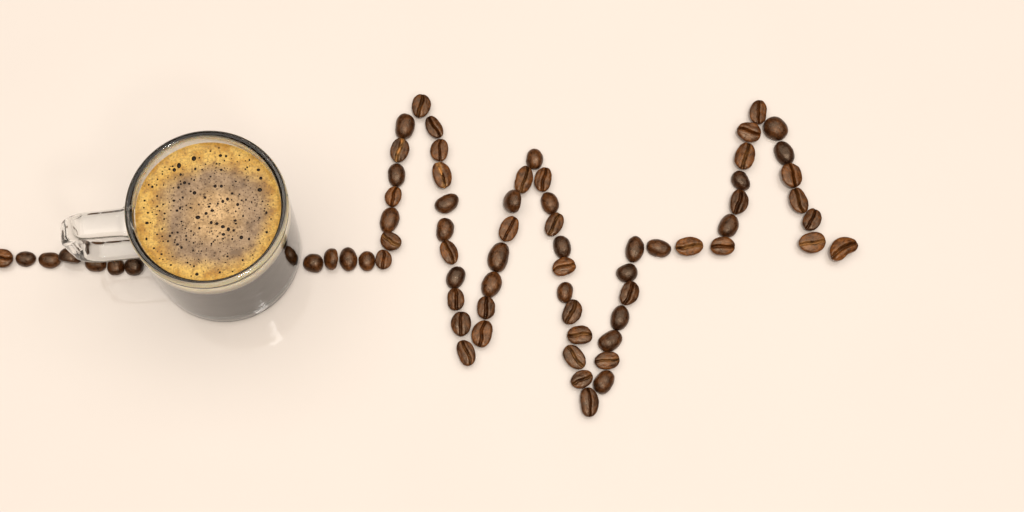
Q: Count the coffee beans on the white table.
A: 71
